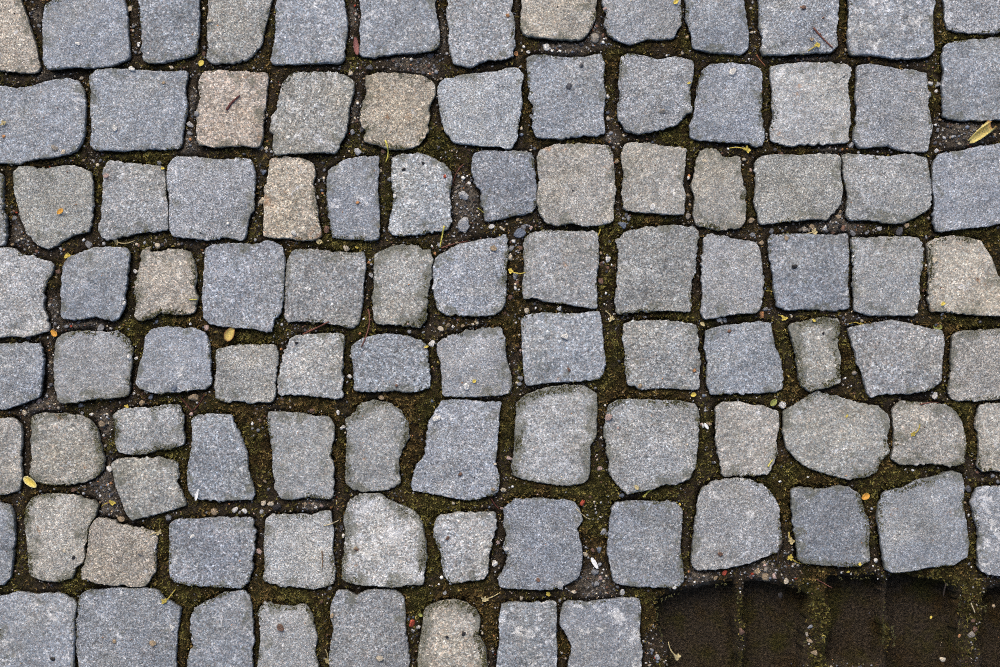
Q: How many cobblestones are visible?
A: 100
